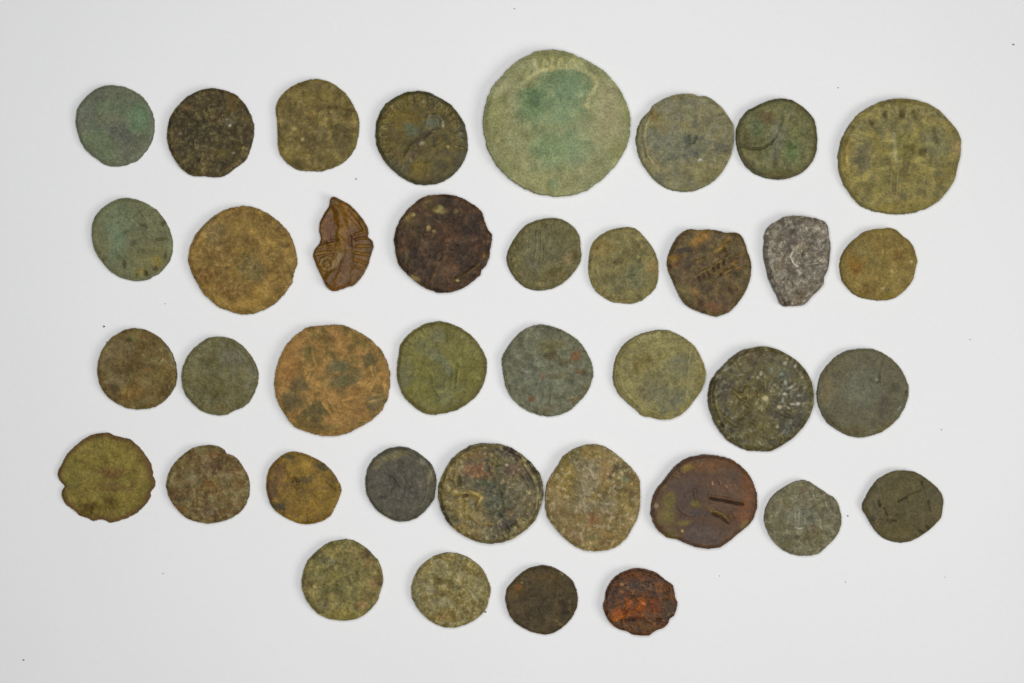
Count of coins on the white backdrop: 38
